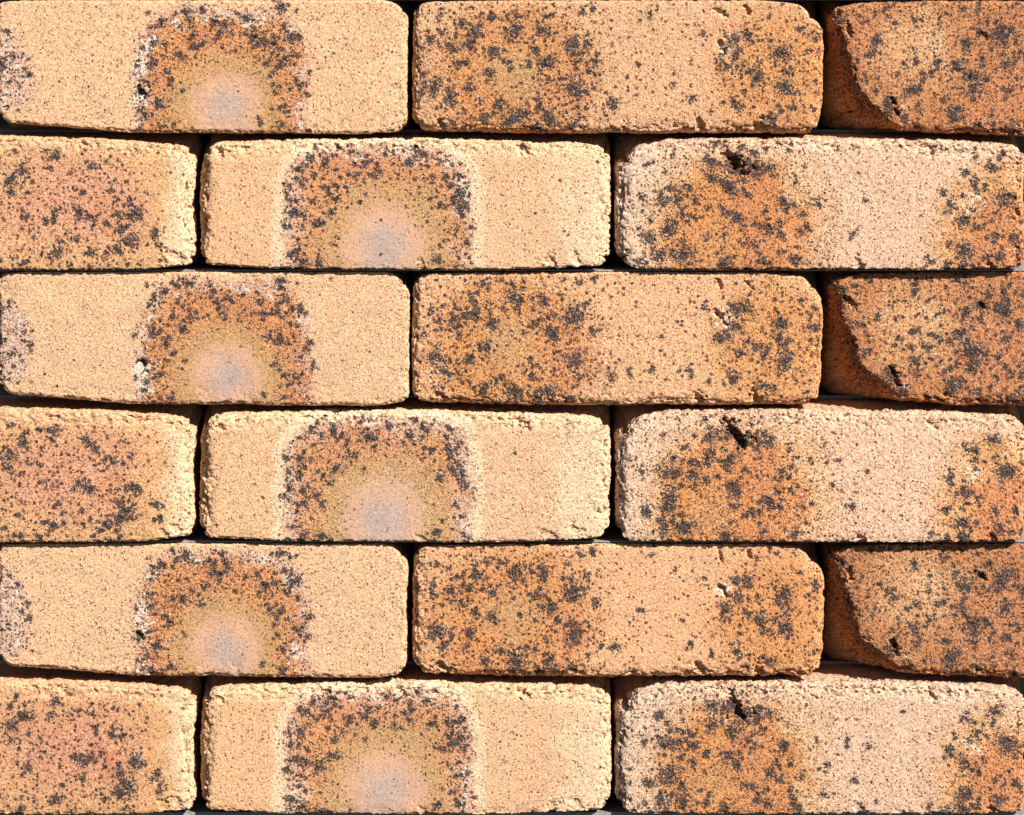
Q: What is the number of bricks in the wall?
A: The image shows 18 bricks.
